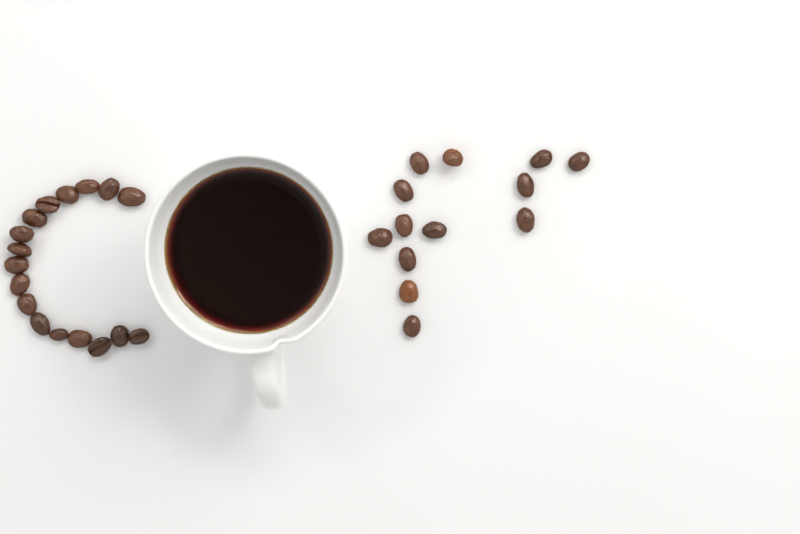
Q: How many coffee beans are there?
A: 30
